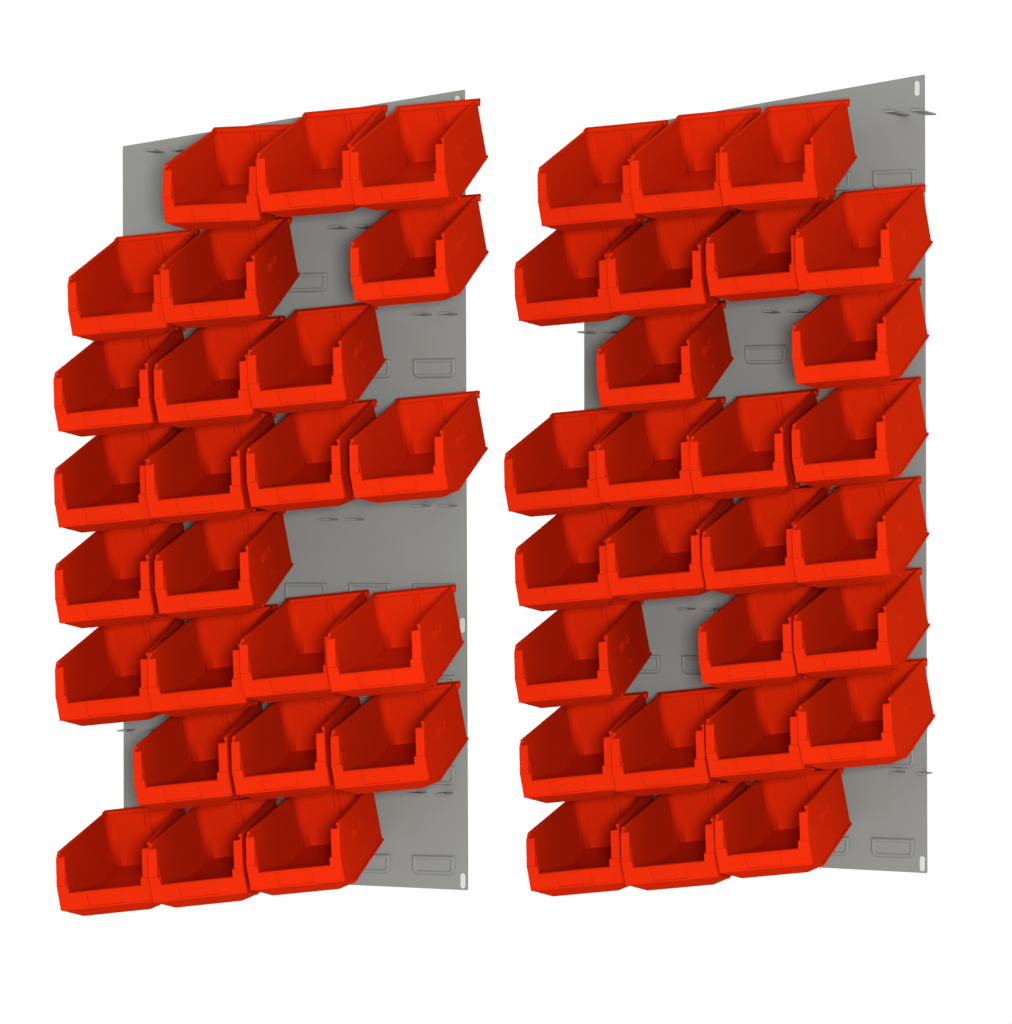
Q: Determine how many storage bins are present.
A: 52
